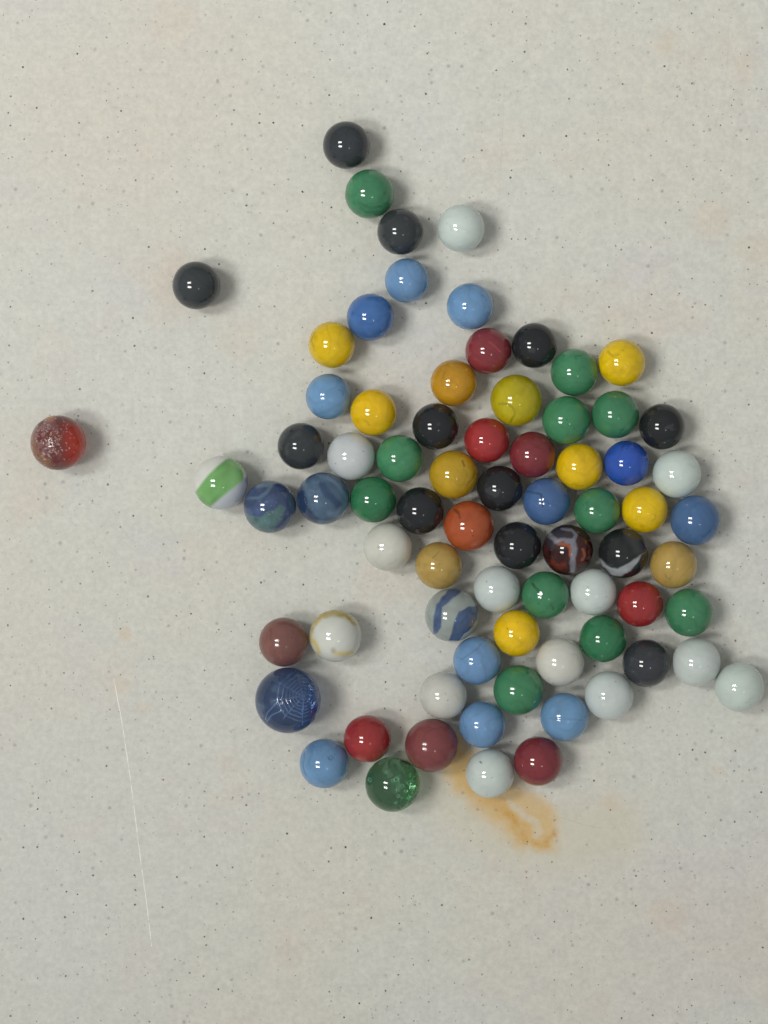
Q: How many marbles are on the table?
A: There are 75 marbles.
